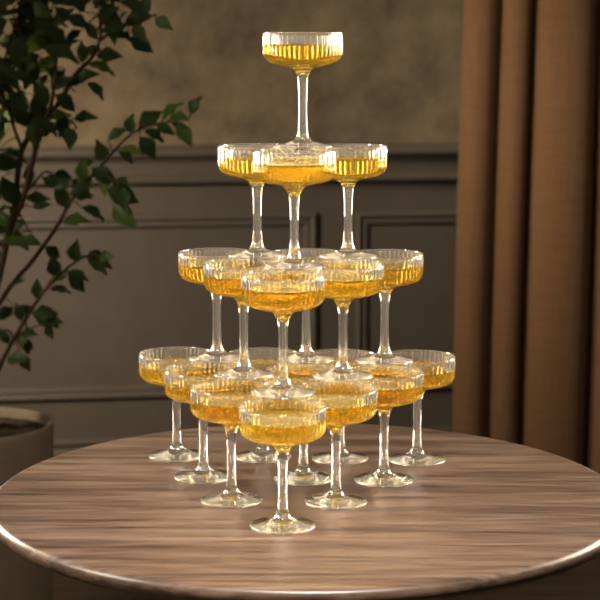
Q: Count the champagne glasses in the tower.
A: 20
